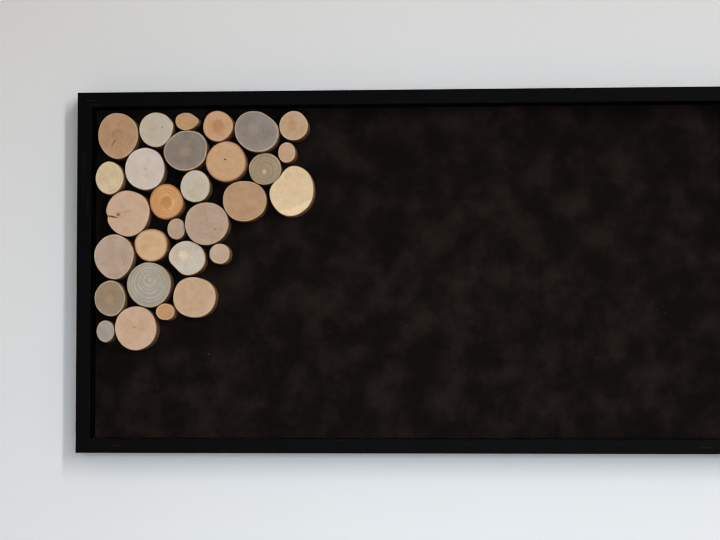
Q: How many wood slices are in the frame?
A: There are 29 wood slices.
